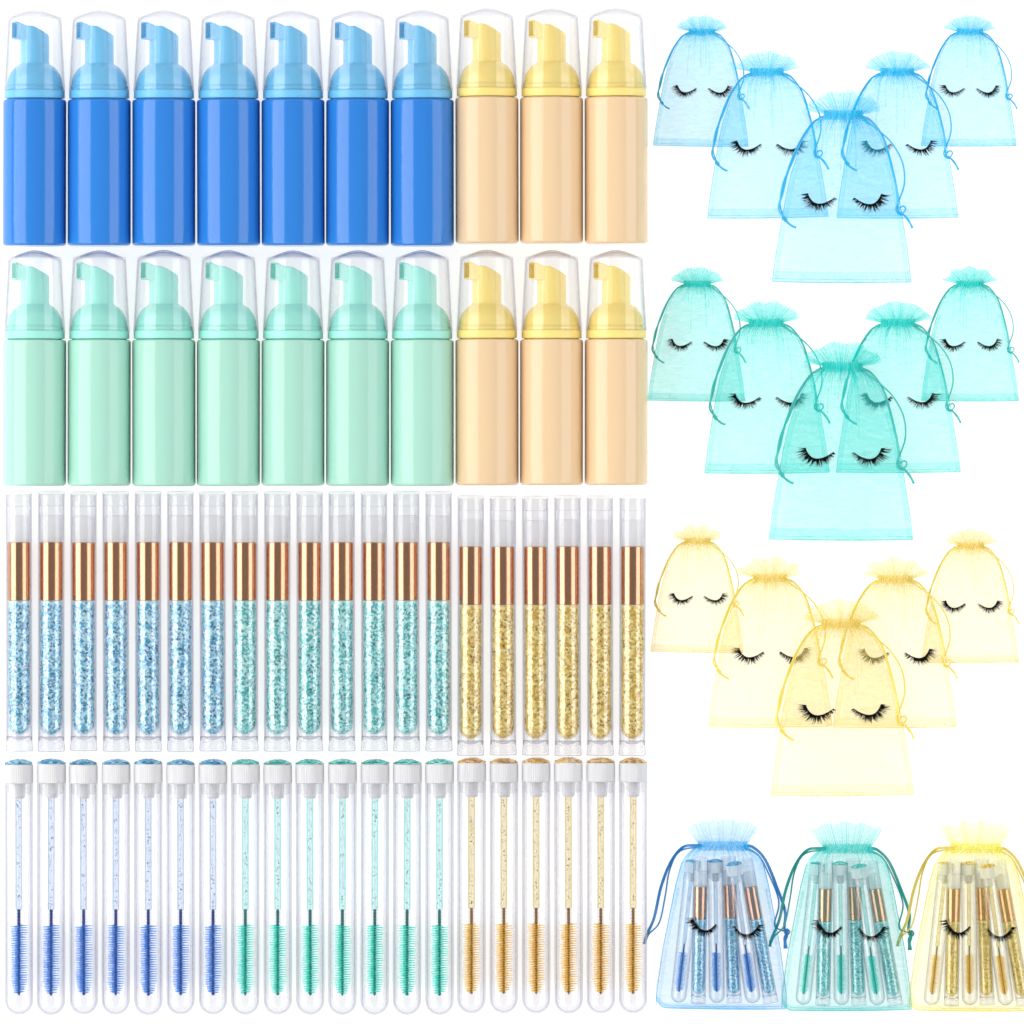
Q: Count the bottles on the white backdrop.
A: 20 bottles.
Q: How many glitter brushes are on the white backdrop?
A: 29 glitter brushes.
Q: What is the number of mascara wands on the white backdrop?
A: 29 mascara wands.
